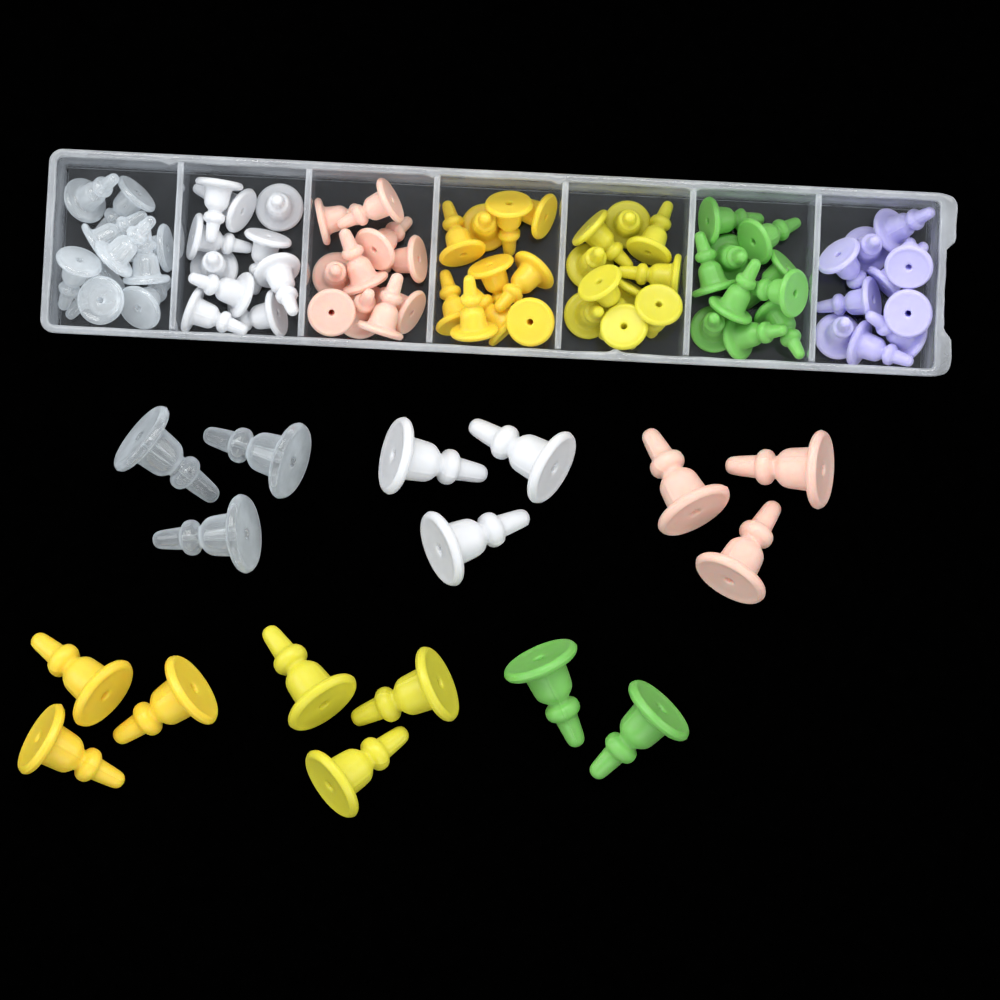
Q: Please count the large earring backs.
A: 17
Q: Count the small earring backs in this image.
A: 70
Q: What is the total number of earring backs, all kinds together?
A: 87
